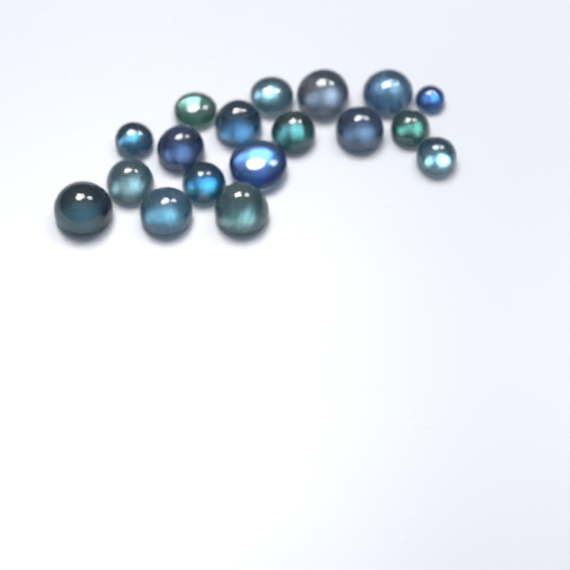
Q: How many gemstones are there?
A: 18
